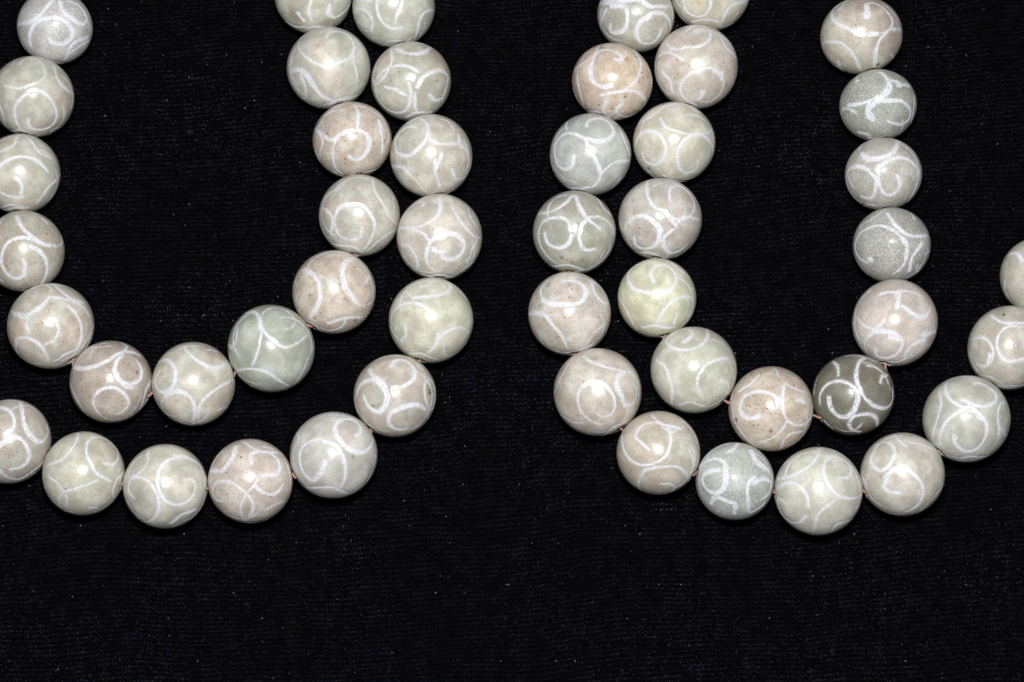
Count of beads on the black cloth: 50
